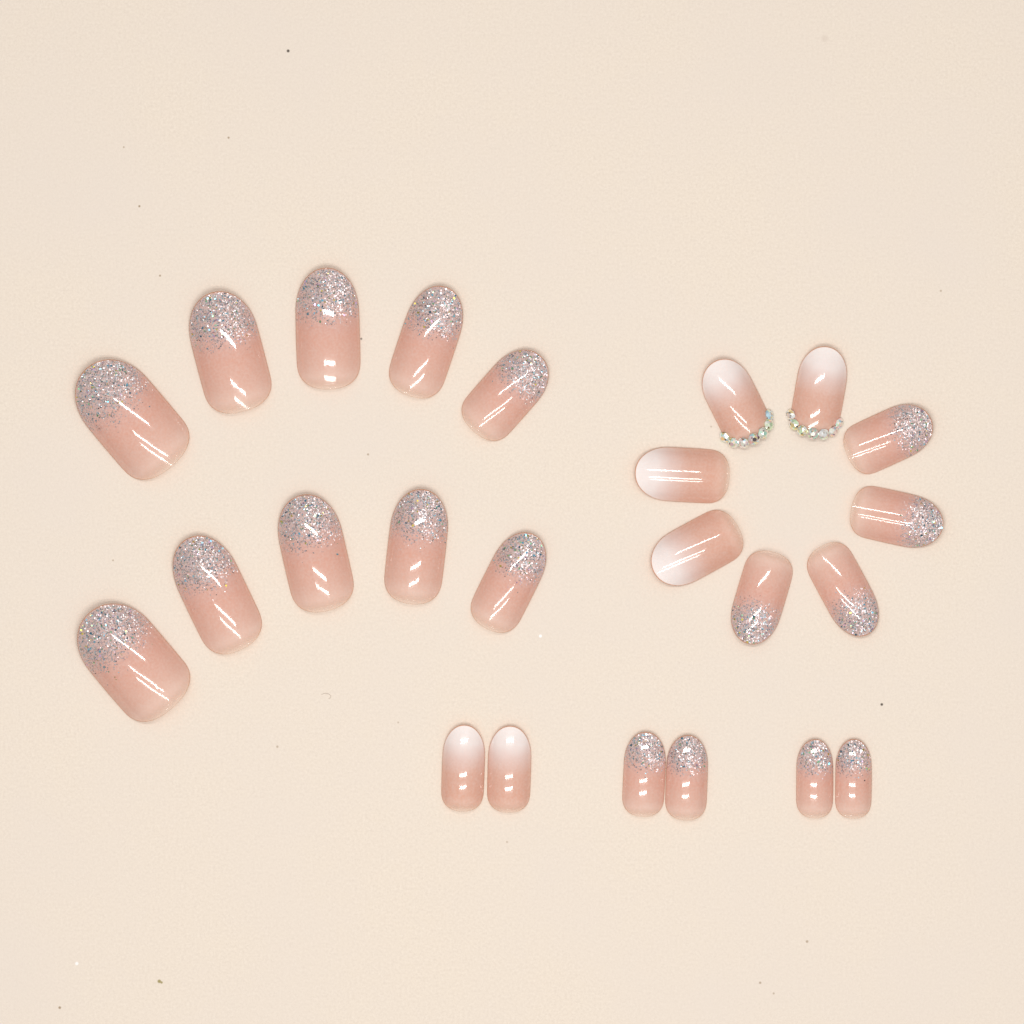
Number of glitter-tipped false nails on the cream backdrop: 18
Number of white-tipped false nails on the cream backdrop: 6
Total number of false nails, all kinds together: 24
